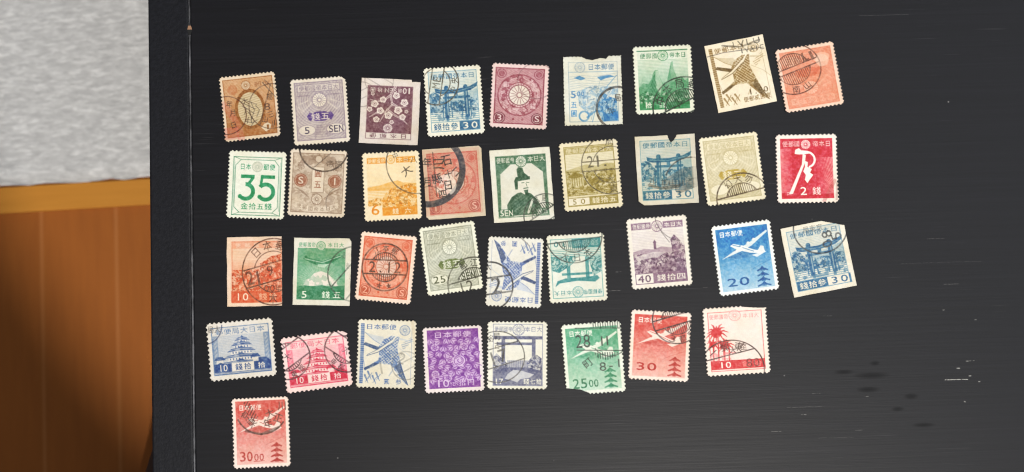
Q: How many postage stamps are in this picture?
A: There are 36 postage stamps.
